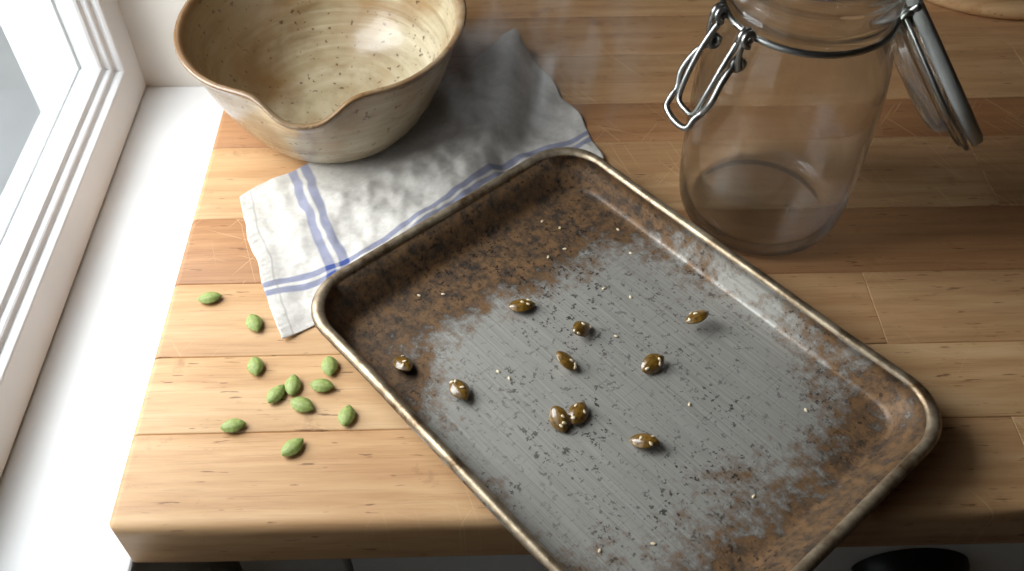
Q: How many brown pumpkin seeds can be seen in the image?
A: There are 10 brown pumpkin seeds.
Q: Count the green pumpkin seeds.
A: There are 11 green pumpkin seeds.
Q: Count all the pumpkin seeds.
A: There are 21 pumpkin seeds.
